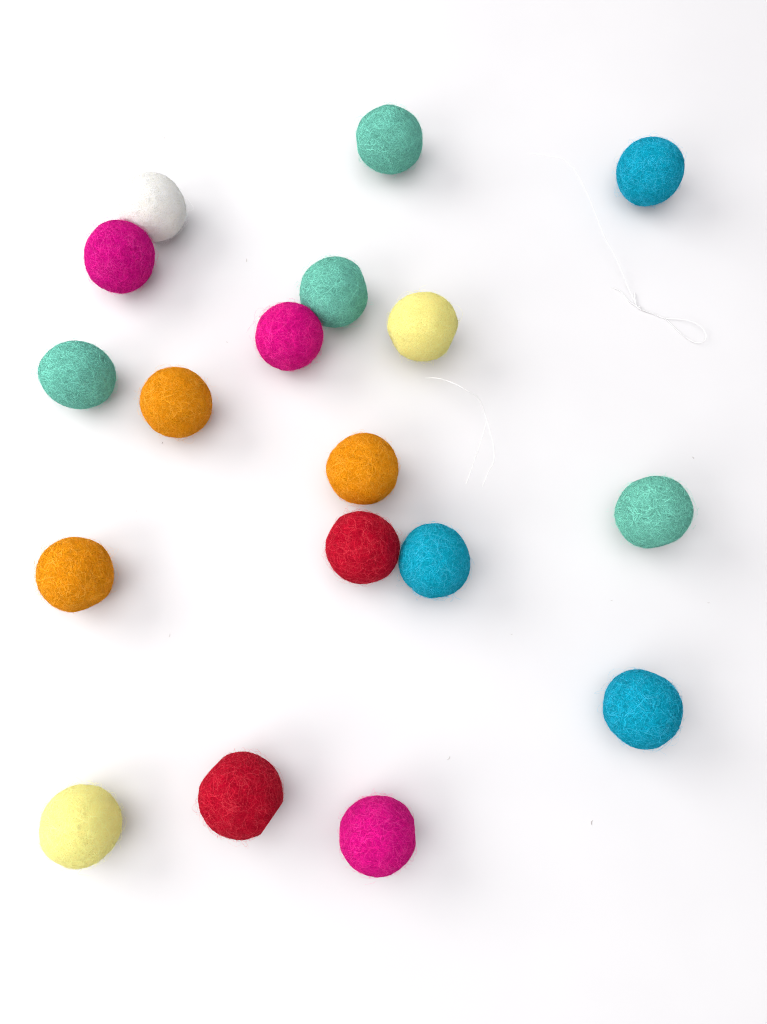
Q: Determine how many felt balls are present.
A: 18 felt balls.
